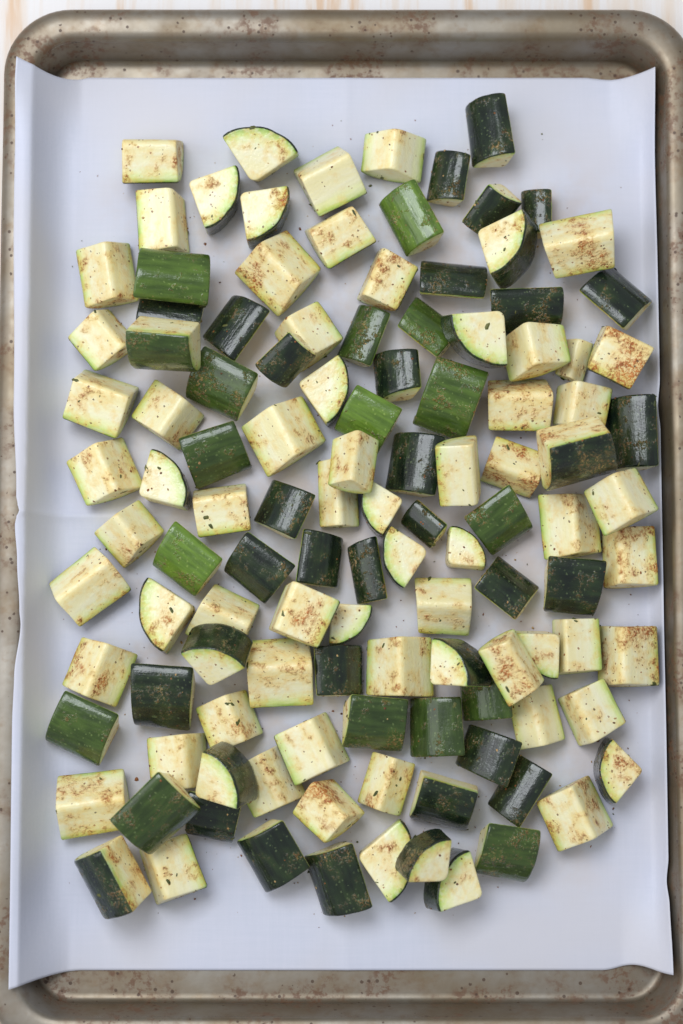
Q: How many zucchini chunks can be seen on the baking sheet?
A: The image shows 117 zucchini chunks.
